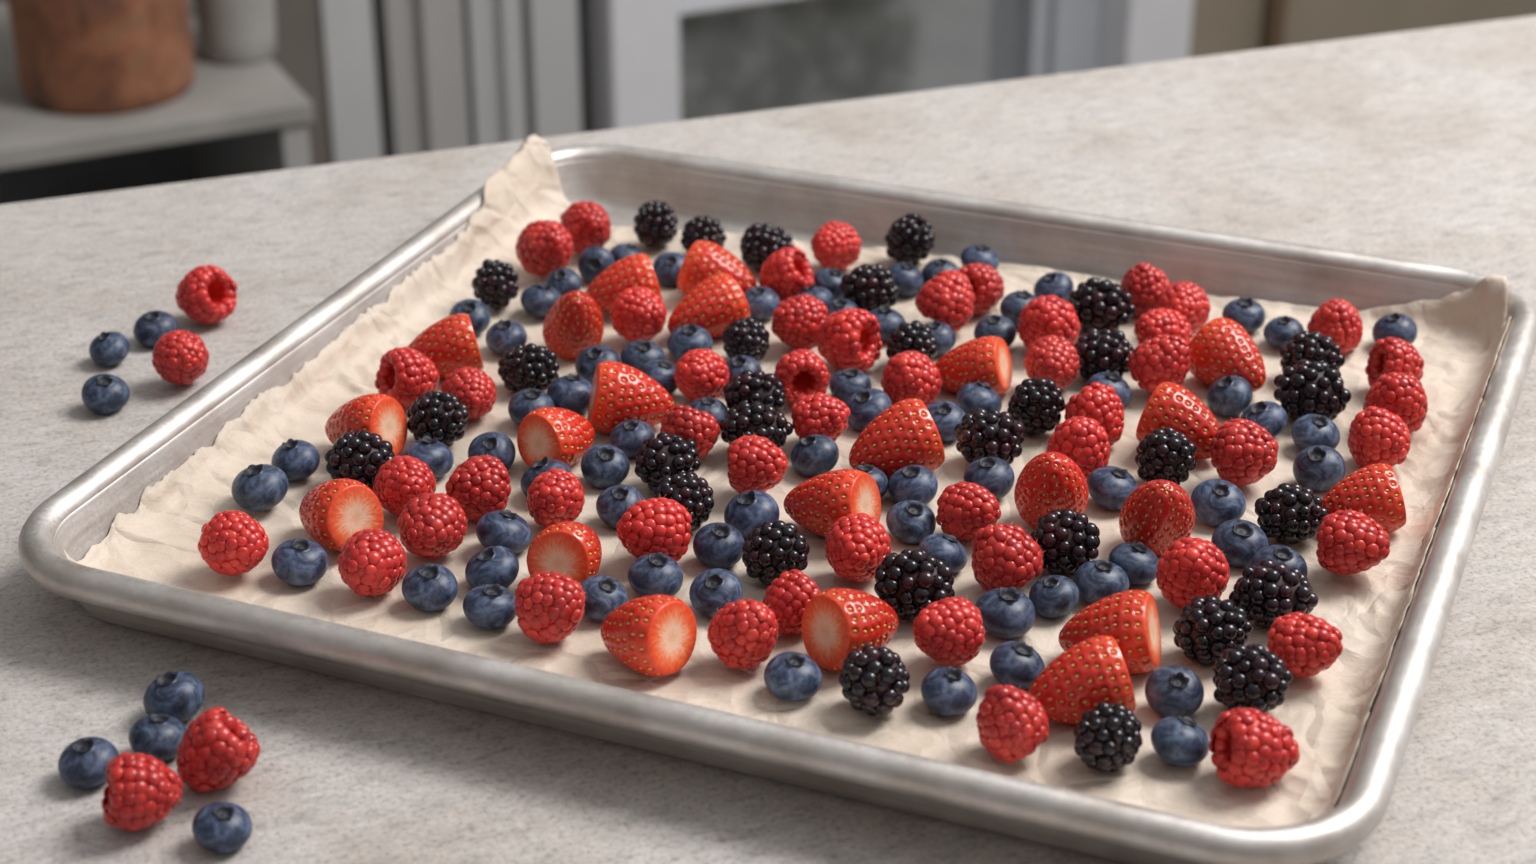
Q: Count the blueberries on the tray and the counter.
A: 83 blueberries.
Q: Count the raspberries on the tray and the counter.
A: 53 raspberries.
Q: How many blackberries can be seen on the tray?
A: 31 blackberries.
